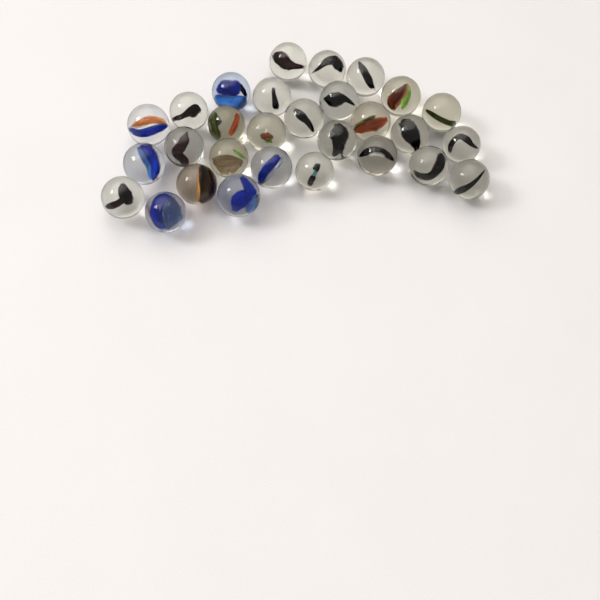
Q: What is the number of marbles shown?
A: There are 29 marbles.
